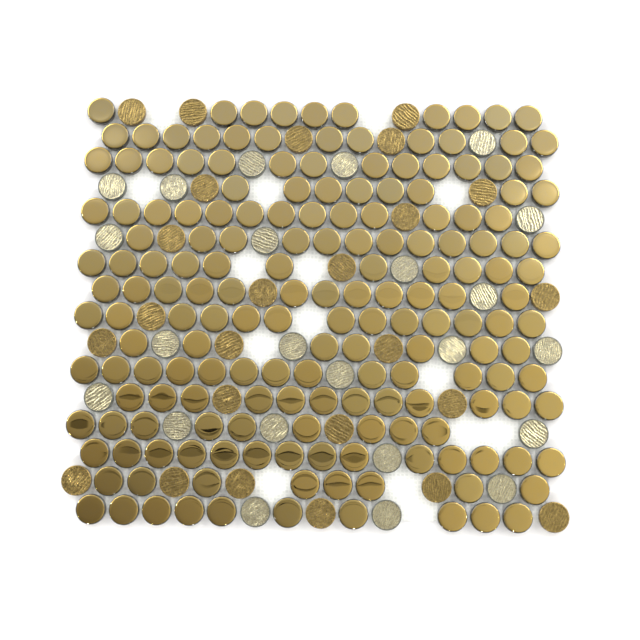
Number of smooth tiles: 177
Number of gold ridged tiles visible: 25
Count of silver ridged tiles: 23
